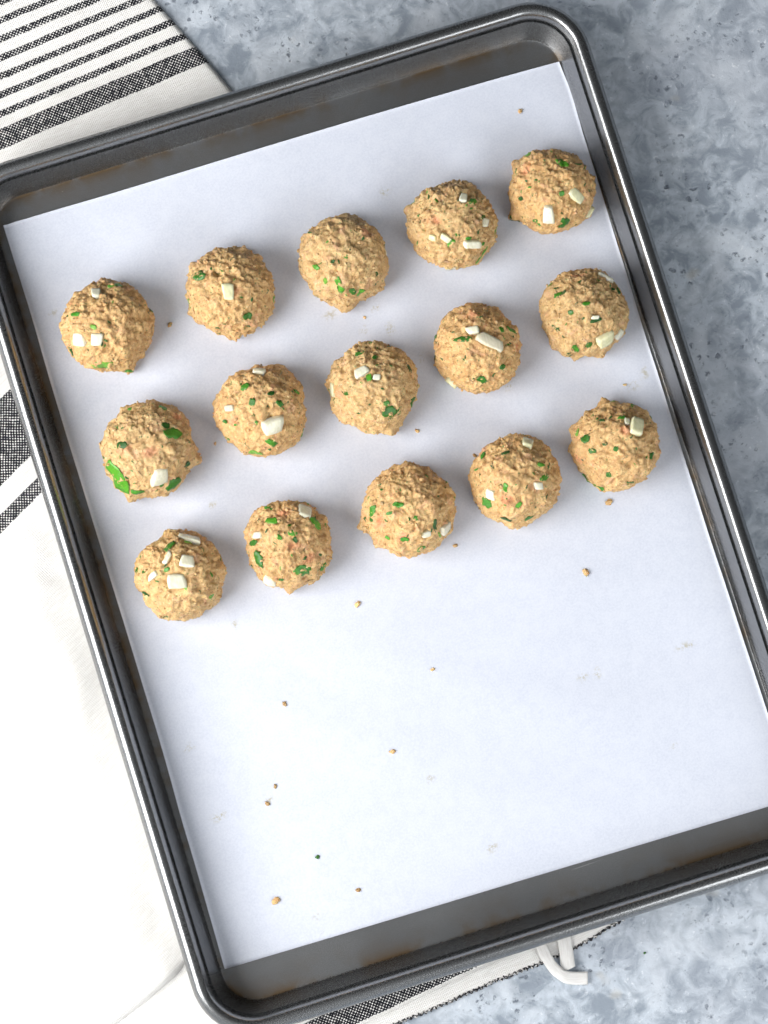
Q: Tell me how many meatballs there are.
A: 15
